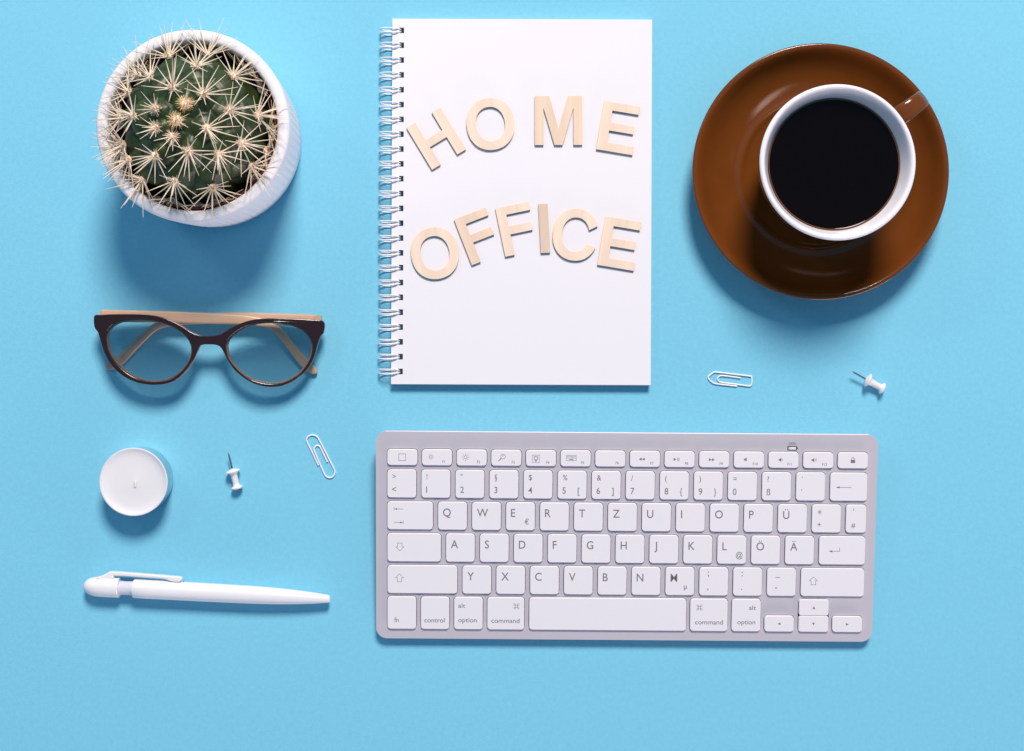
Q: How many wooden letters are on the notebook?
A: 10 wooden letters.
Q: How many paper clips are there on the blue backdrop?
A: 2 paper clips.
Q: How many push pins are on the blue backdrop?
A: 2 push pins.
